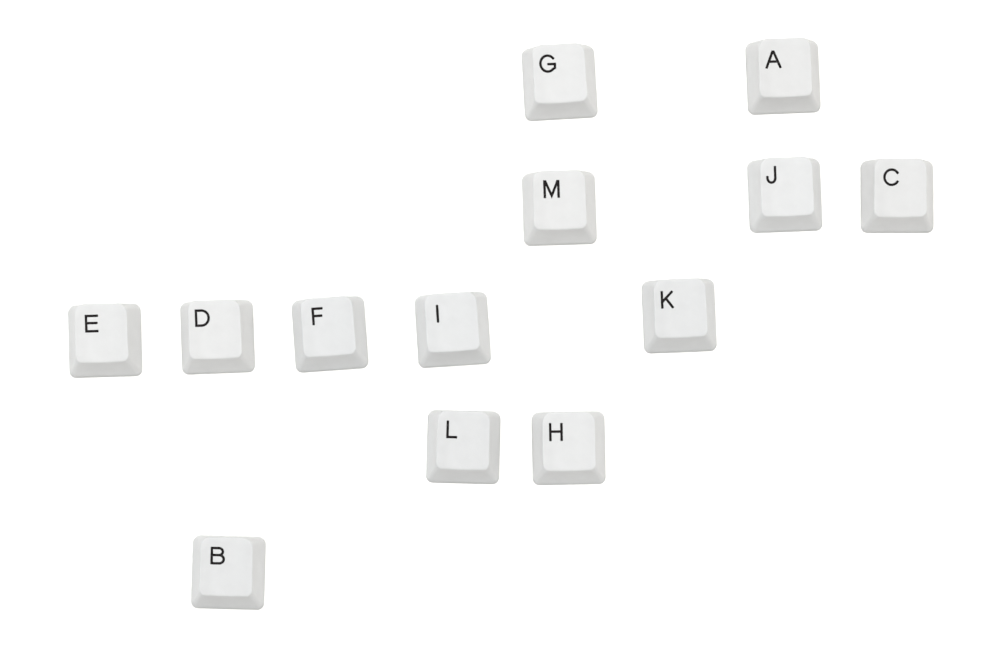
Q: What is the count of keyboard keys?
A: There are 13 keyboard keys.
